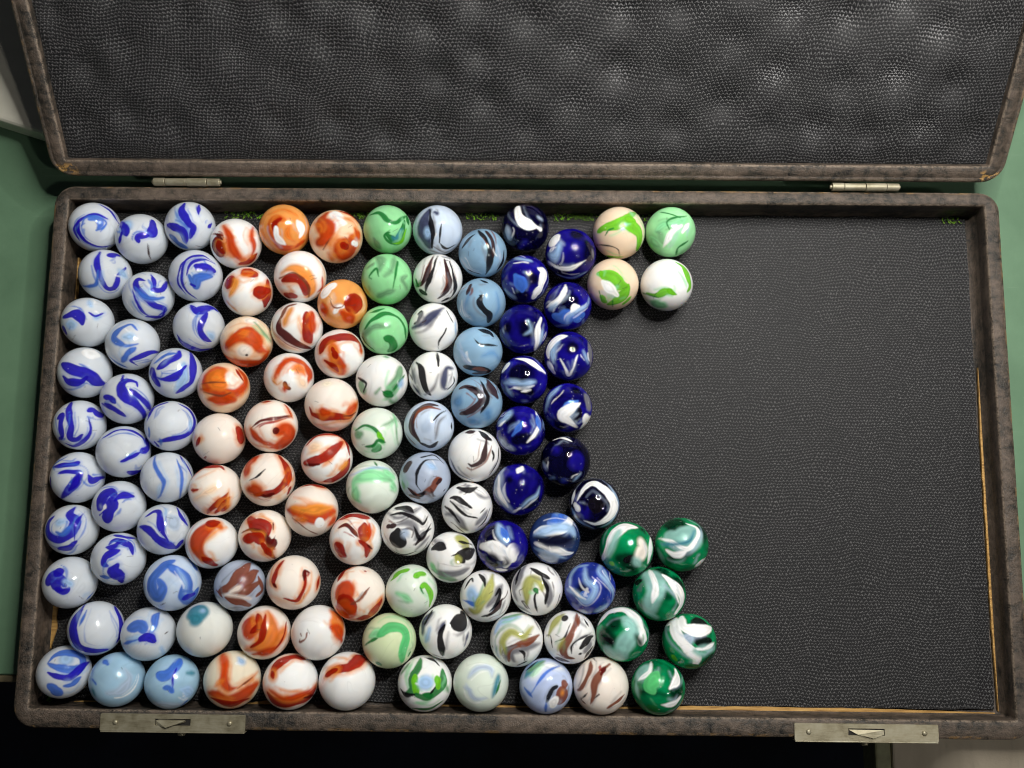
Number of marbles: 114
